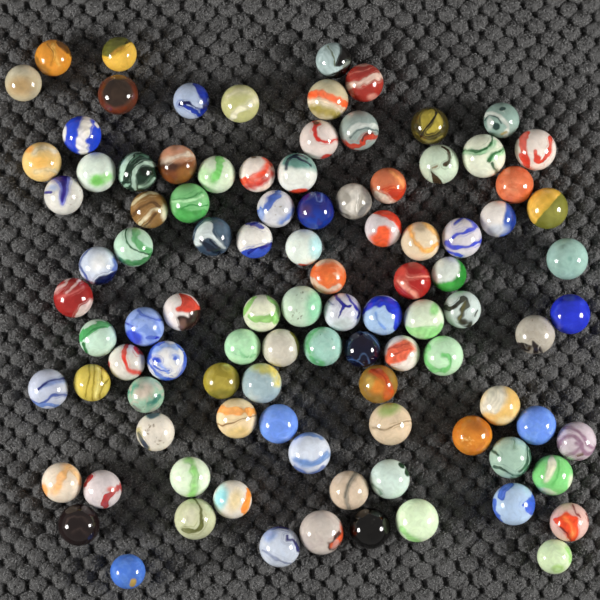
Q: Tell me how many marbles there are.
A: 99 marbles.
